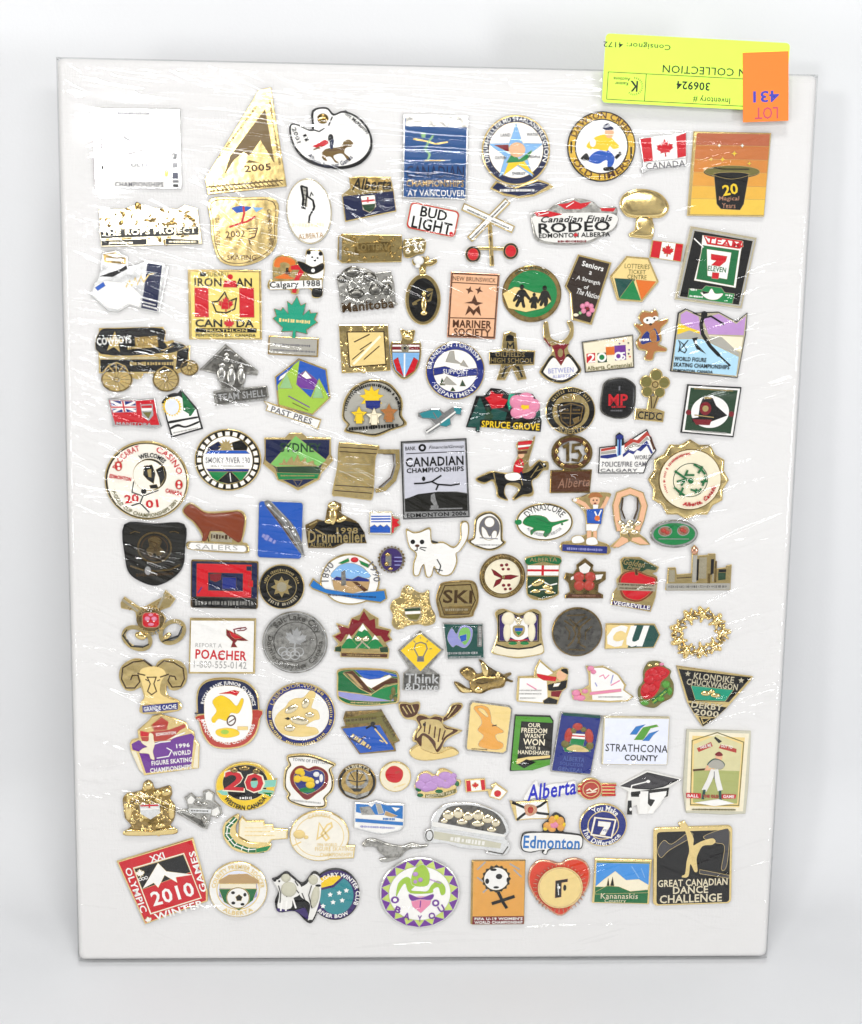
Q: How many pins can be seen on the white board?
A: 134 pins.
